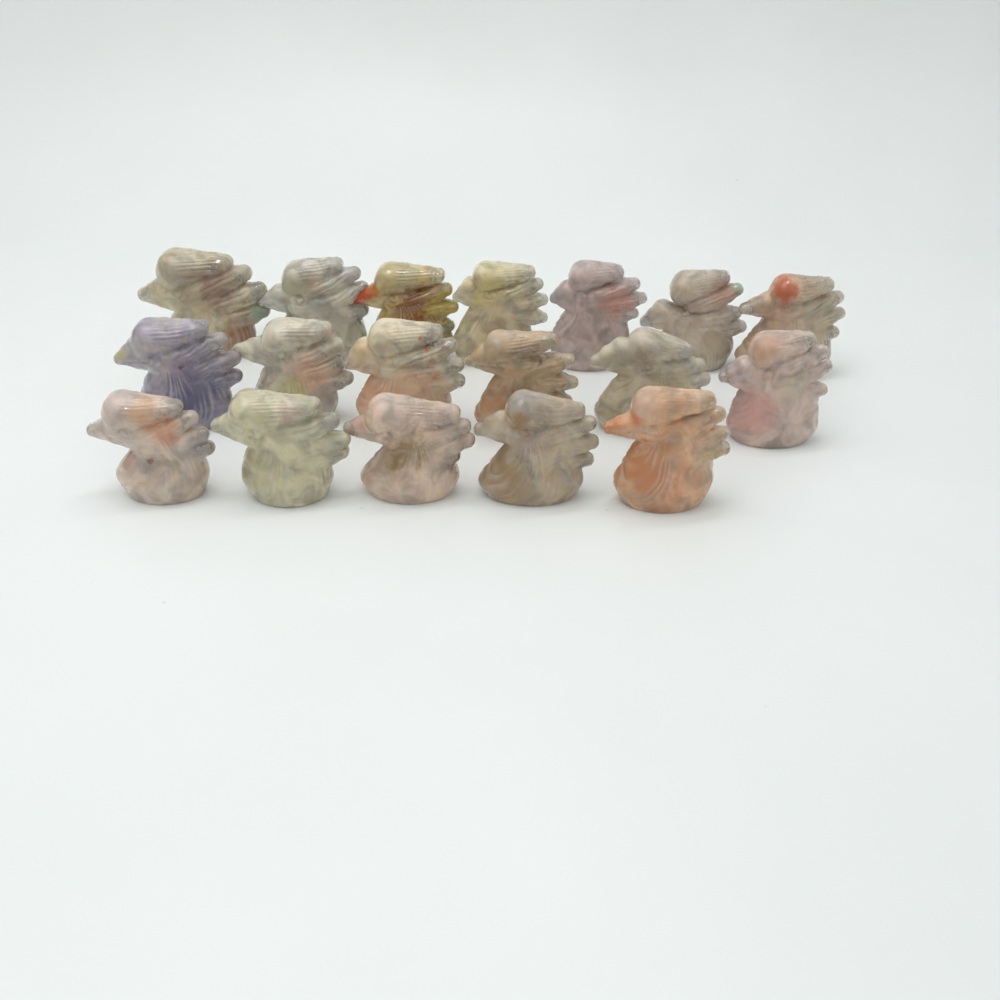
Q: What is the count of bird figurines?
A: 18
